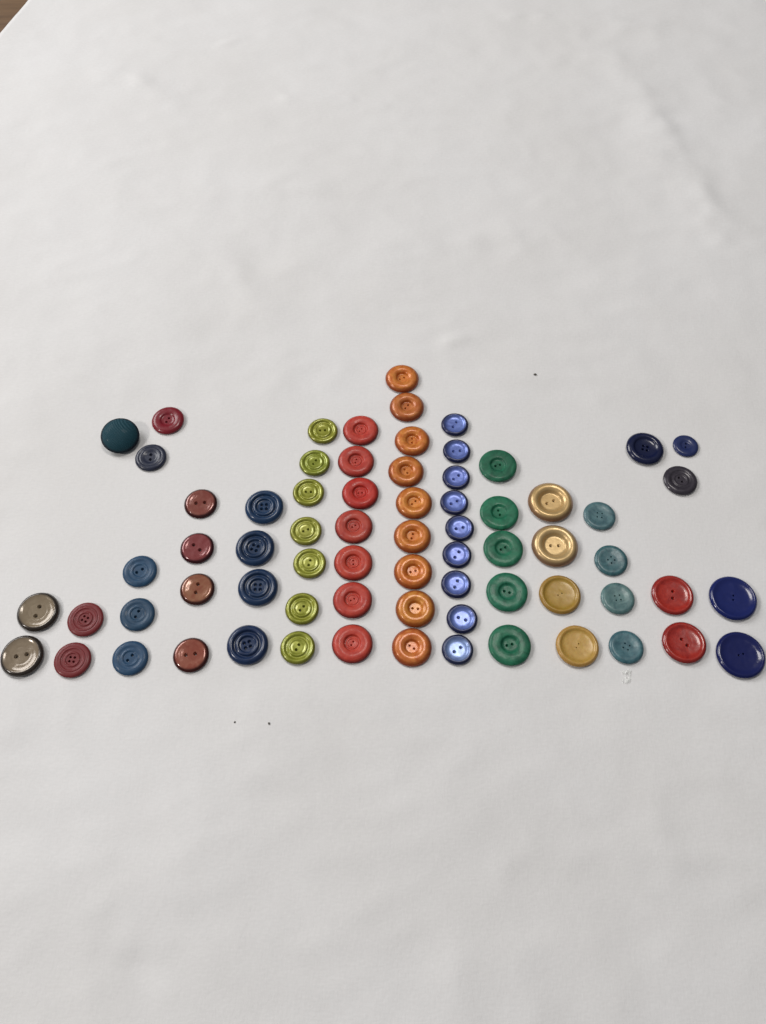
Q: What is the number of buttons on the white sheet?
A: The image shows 70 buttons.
